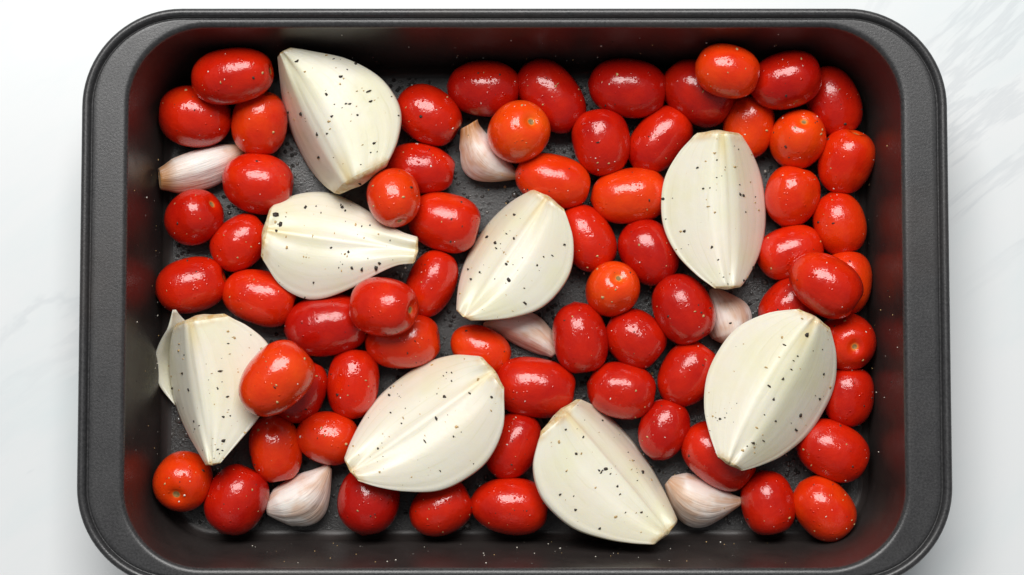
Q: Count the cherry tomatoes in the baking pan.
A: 65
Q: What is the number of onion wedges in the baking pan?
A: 8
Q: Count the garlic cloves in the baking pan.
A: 6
